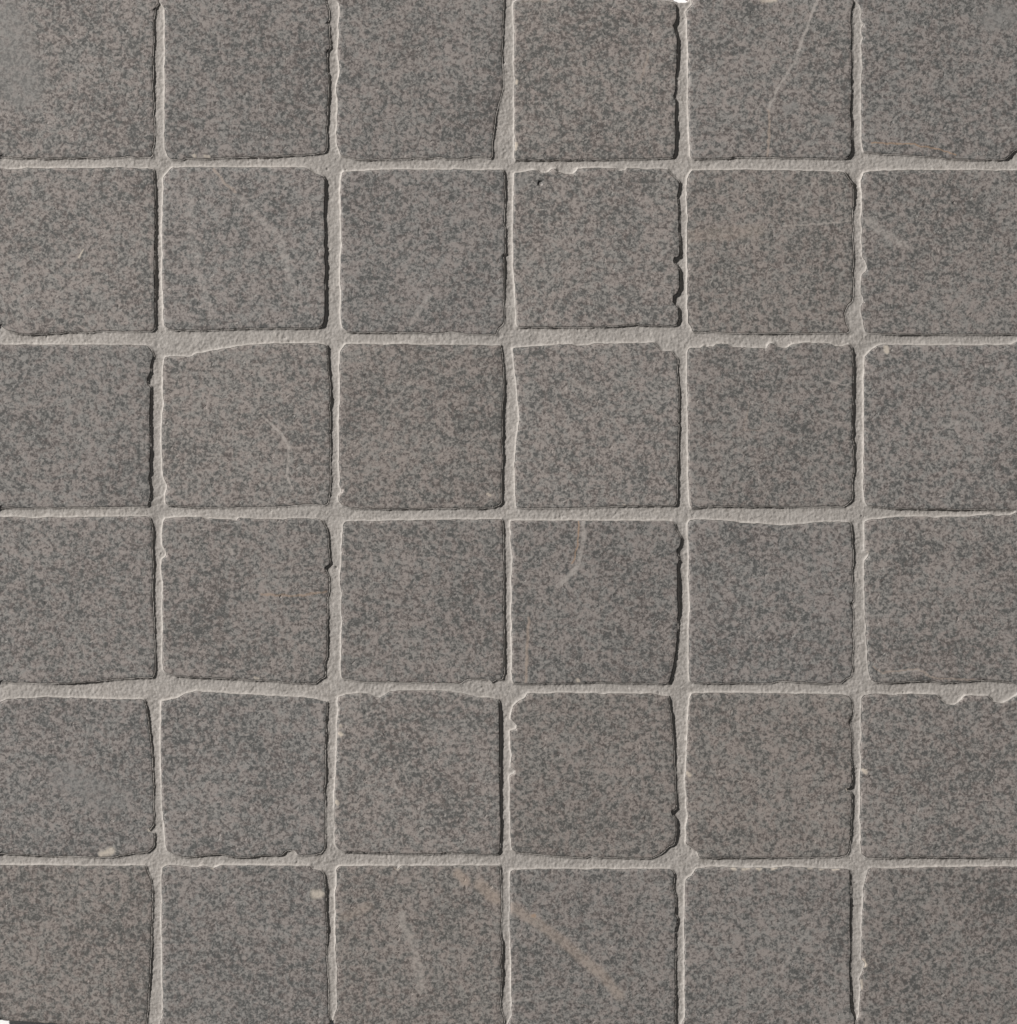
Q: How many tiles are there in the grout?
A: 36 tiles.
